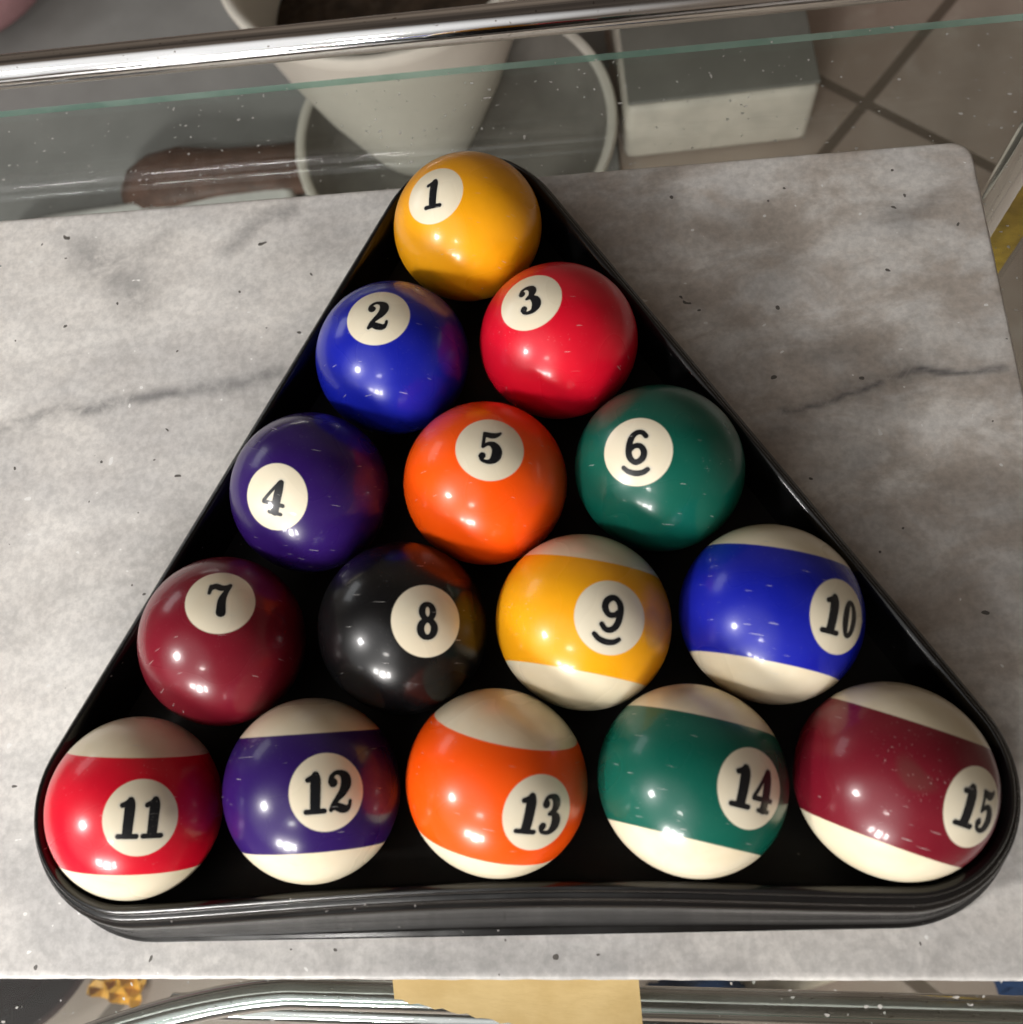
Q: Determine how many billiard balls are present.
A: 15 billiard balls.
